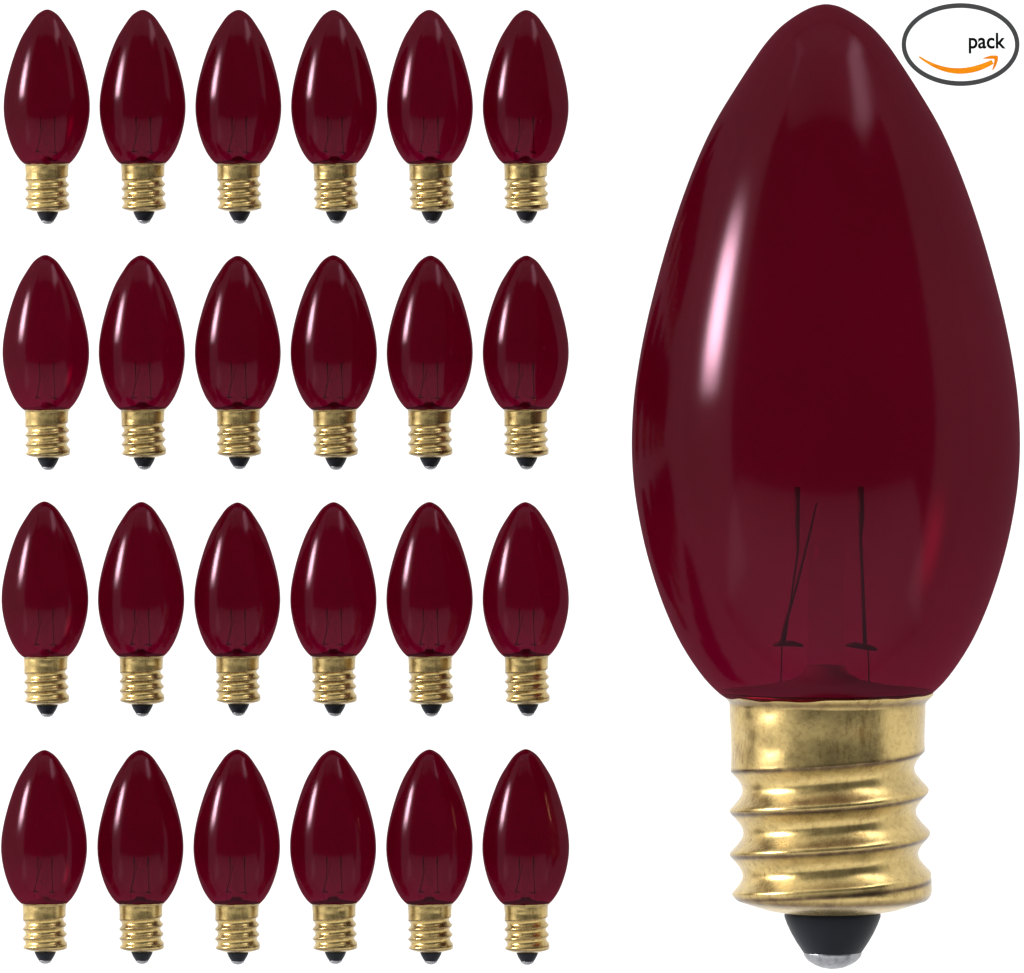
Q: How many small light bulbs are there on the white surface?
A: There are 24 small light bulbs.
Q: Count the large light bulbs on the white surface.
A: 1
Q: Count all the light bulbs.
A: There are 25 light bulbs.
